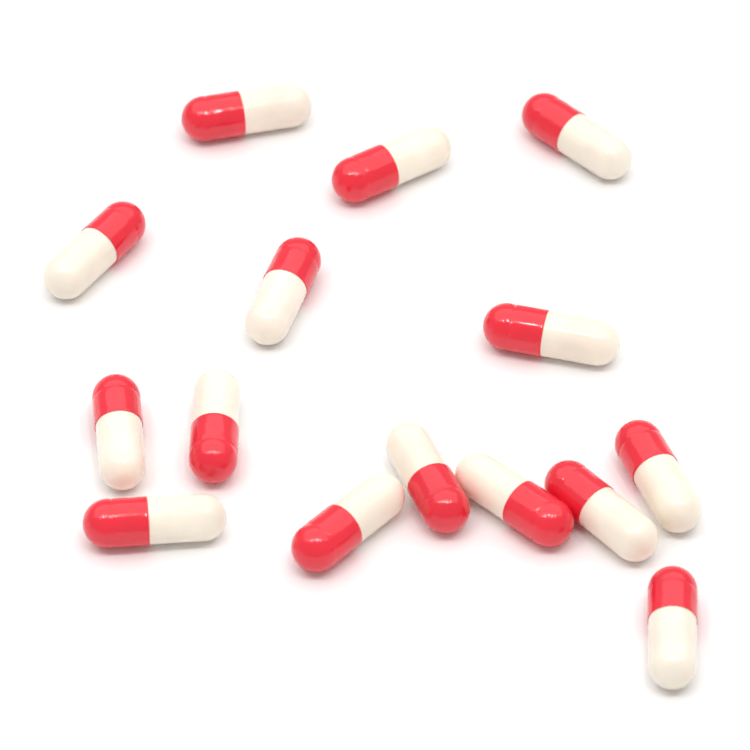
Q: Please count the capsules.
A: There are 15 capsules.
